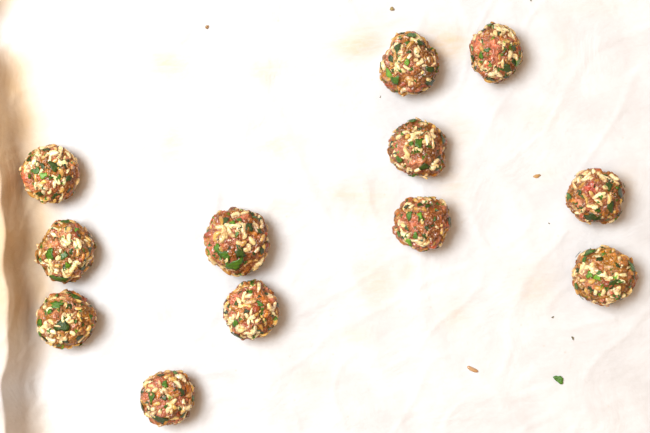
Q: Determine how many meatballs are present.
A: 12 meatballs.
